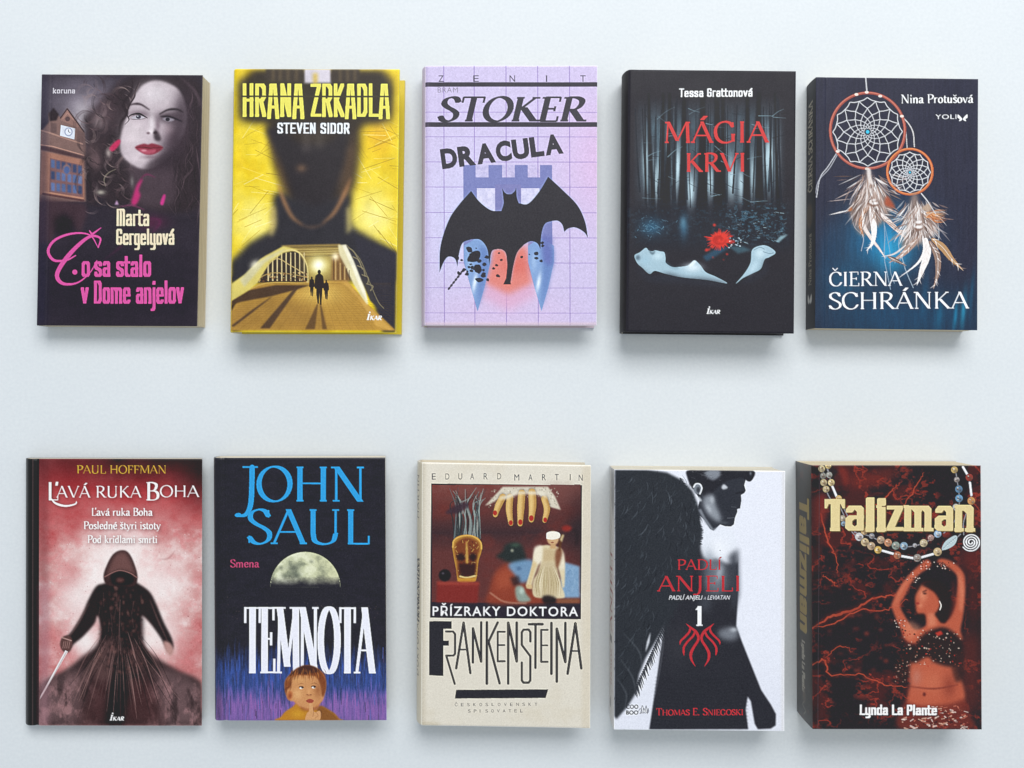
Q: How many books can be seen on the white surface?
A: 10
